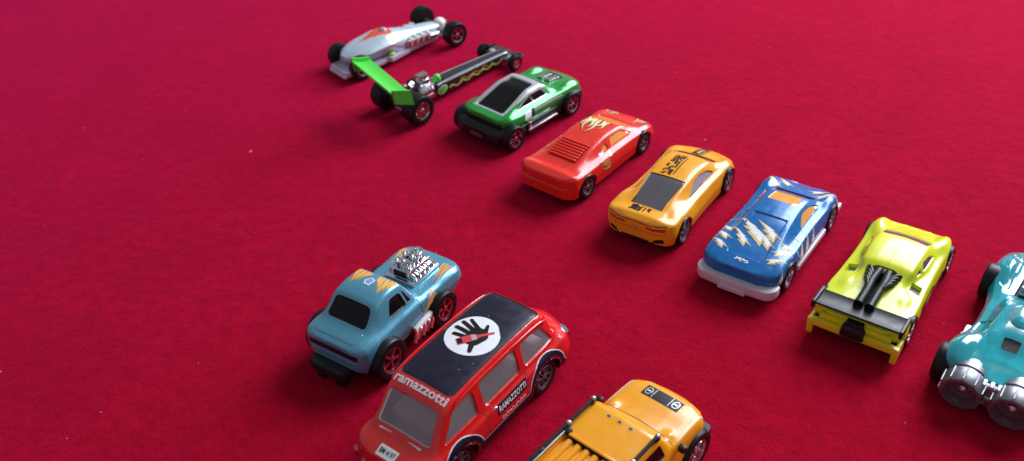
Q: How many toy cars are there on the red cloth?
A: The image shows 11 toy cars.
